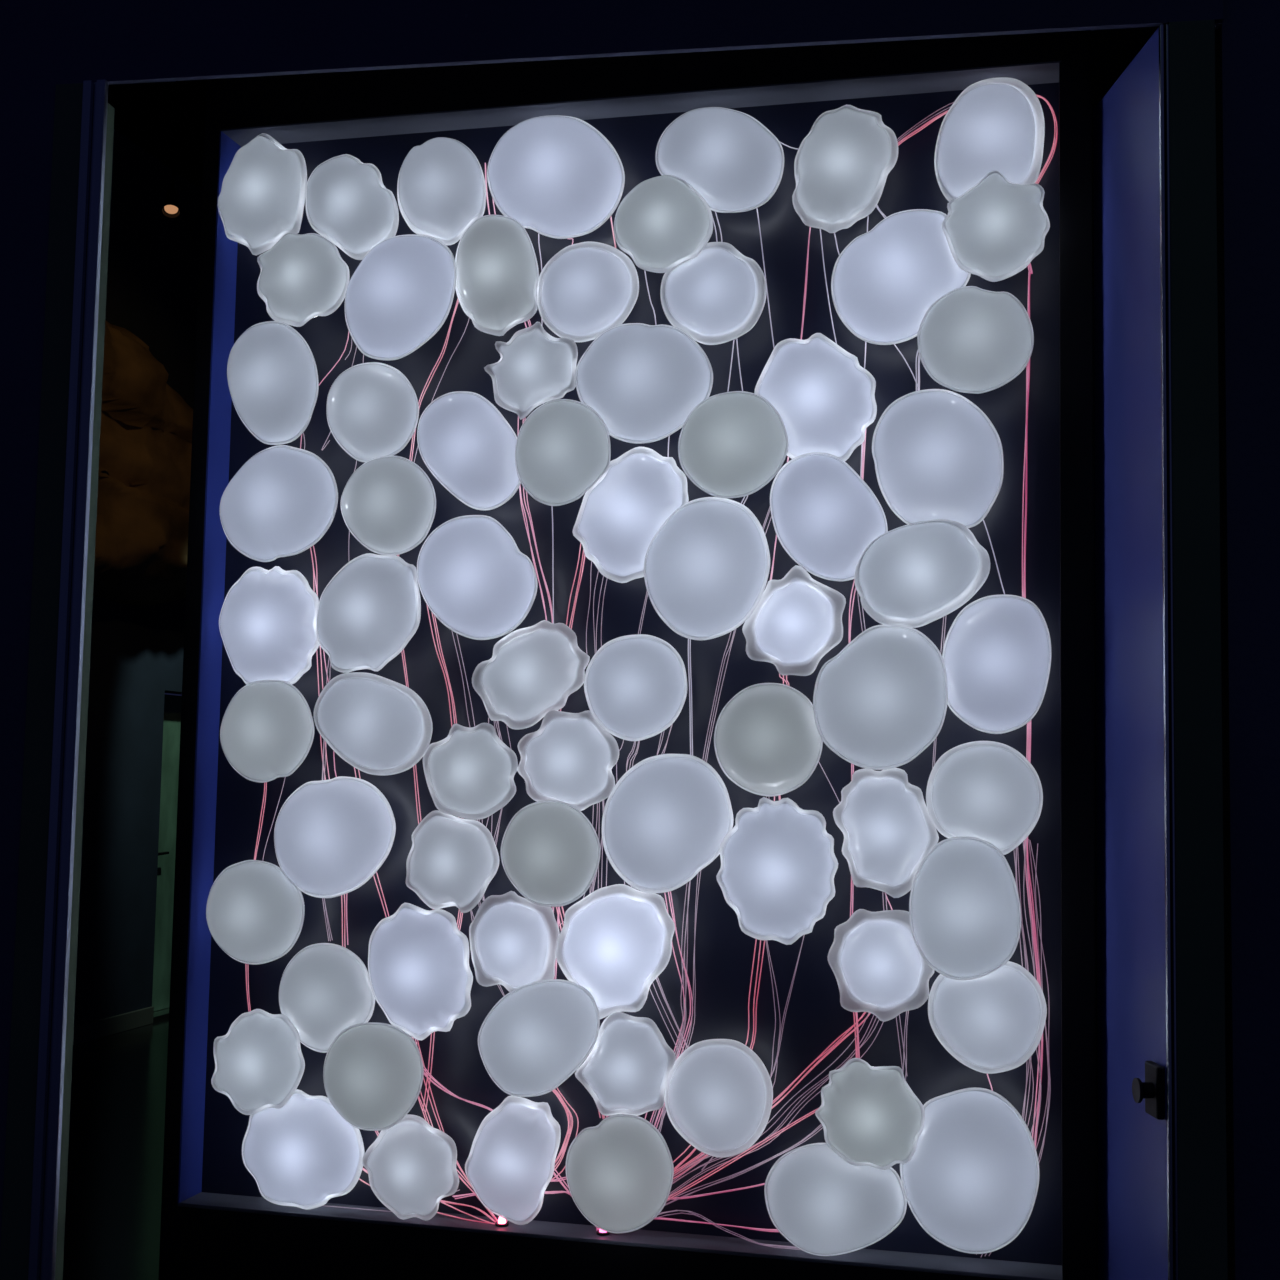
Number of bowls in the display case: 71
